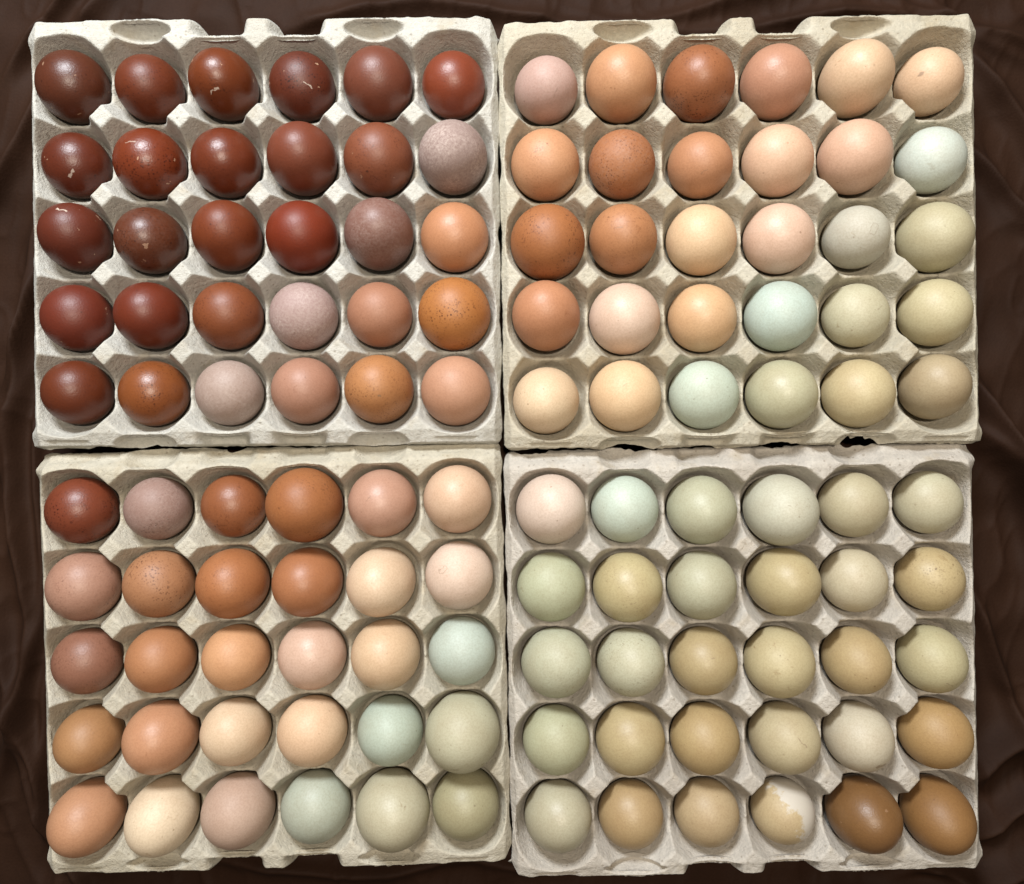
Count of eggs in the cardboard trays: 120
